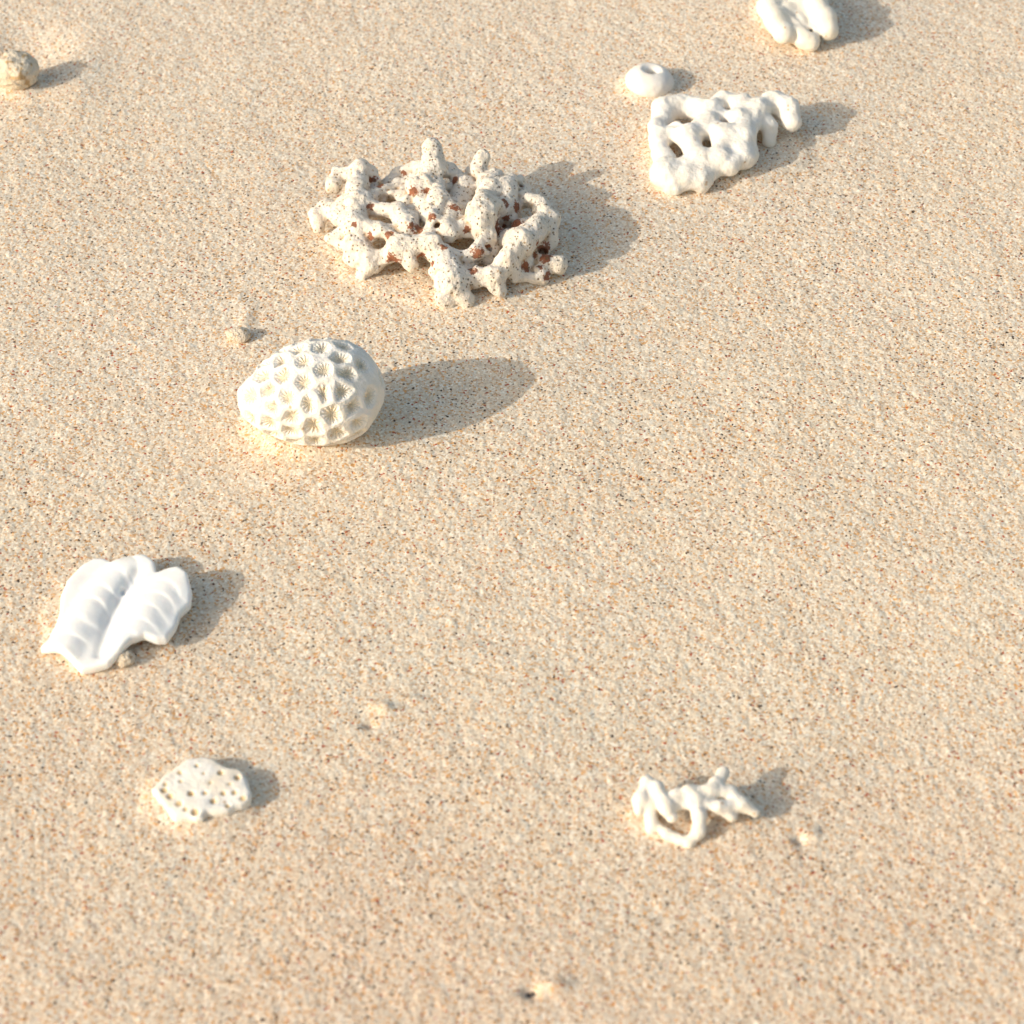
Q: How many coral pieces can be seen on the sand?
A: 6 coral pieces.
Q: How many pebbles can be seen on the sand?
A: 3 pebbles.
